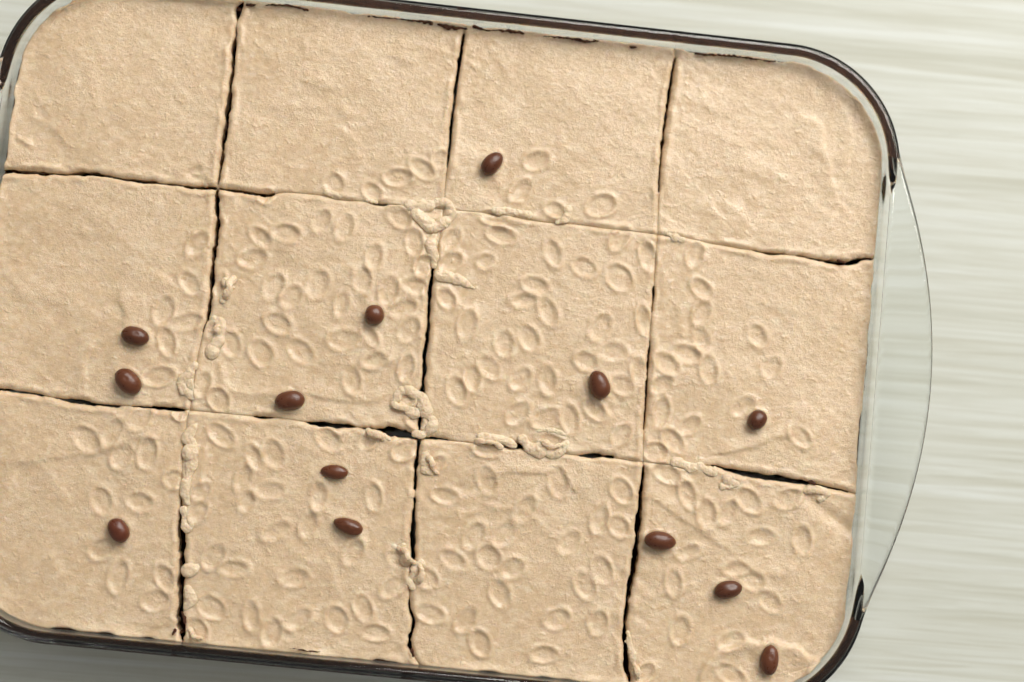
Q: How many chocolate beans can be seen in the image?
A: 13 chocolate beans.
